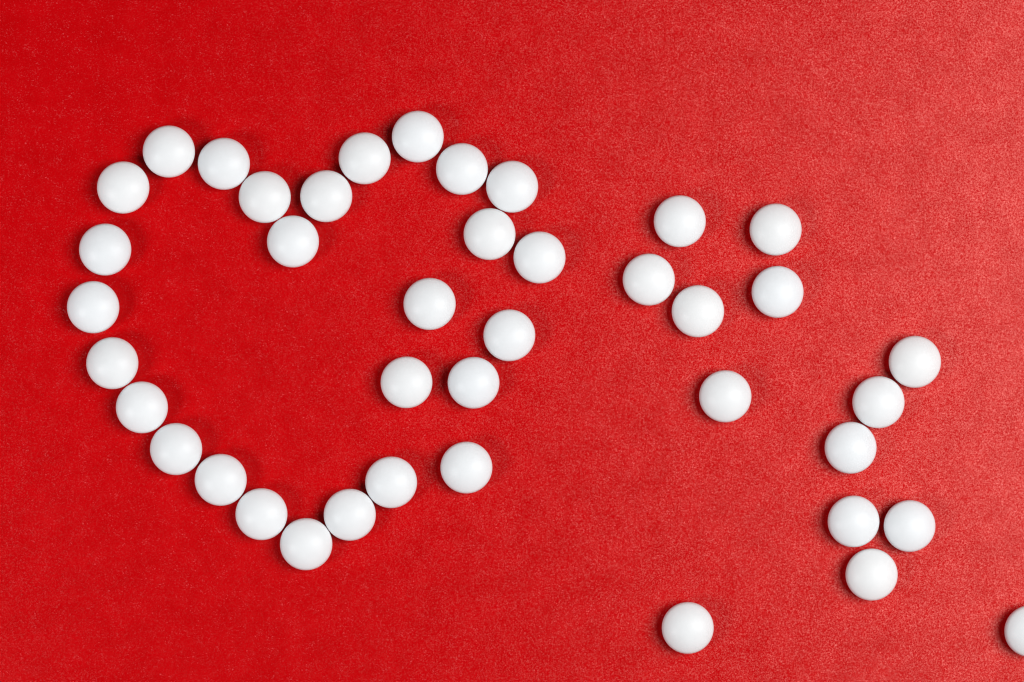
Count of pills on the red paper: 41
